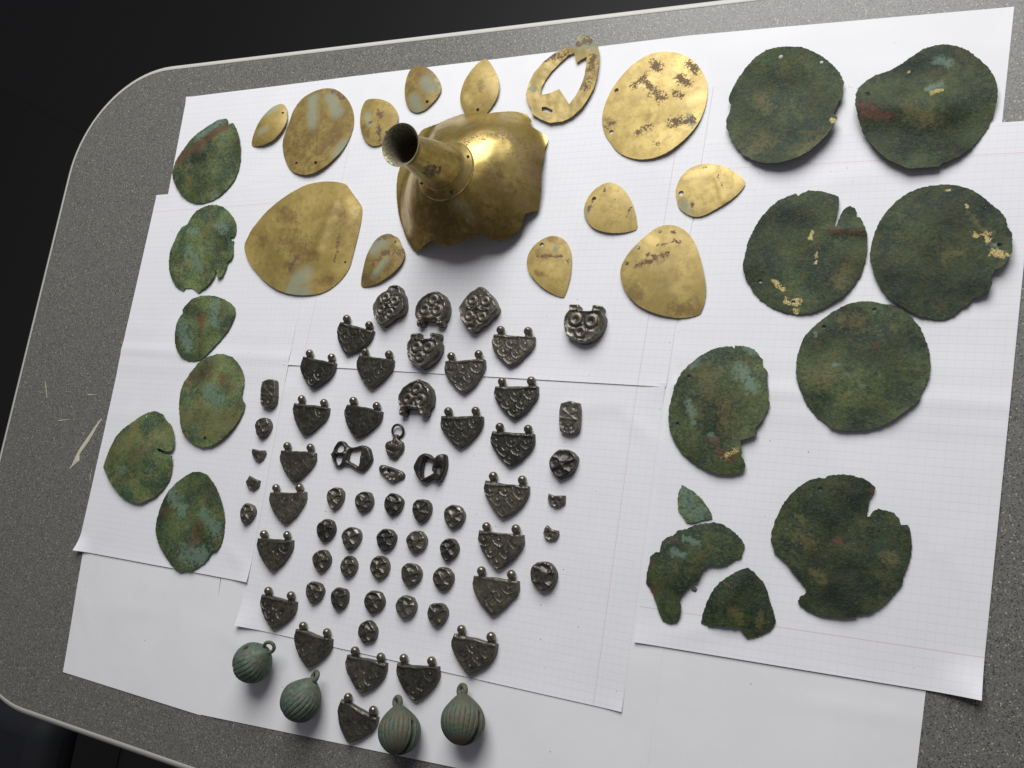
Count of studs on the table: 25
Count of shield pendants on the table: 22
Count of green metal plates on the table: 16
